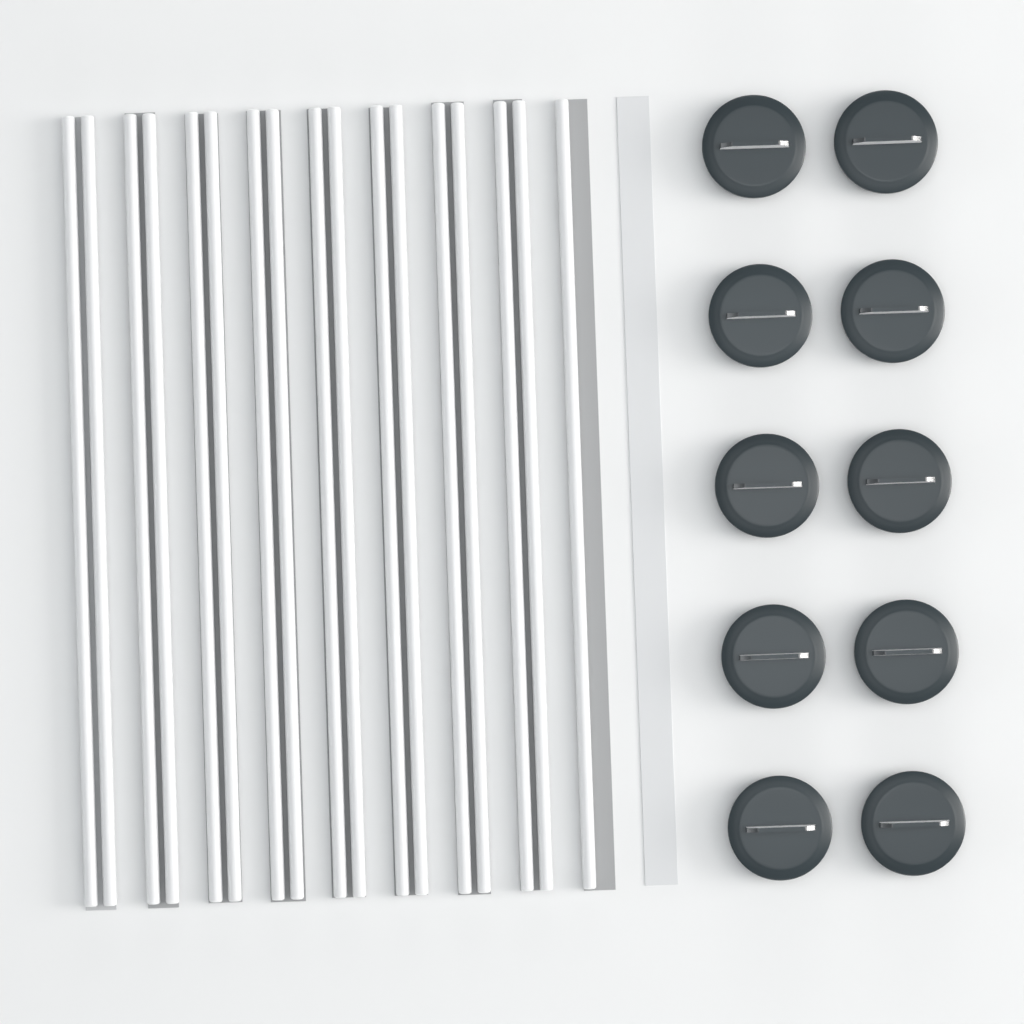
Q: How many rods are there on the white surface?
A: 17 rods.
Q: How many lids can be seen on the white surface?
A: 10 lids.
